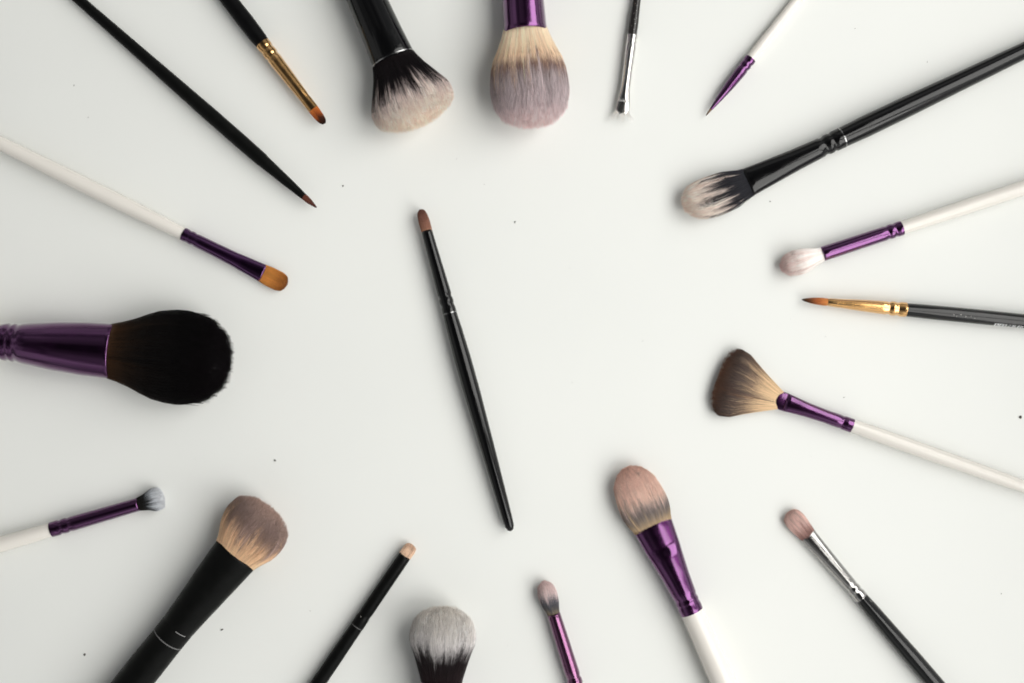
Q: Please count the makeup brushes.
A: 20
